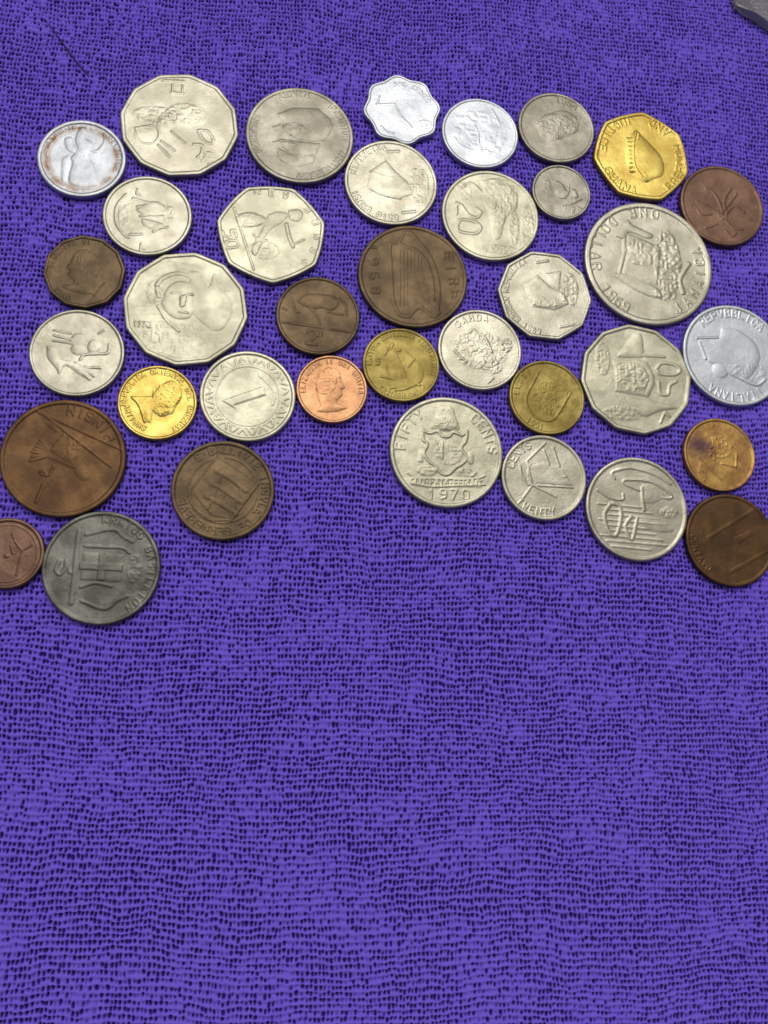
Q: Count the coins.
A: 37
